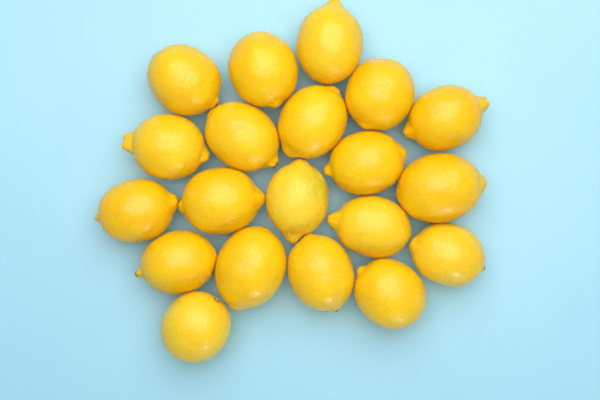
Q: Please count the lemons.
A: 20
